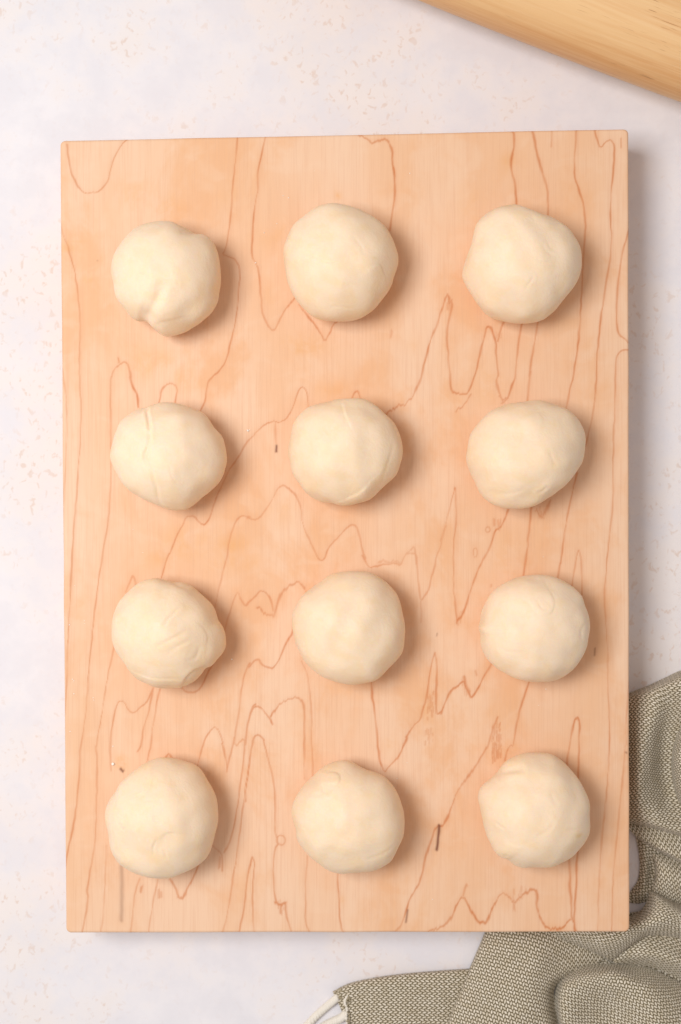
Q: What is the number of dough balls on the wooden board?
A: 12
